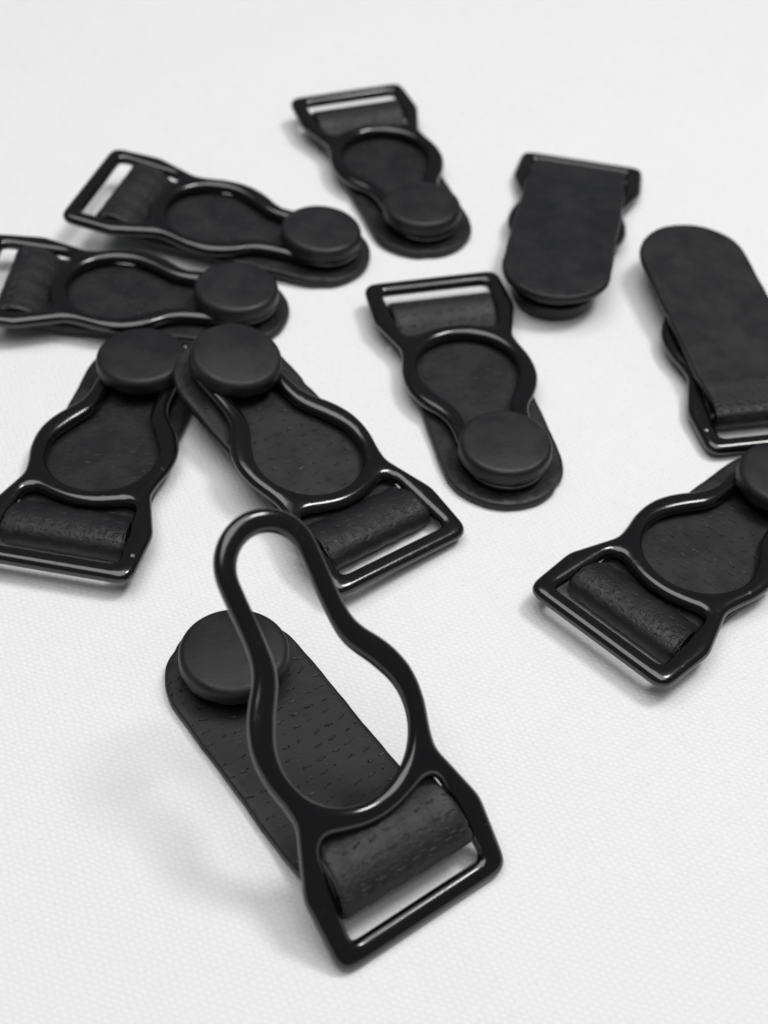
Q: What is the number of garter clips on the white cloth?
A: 10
